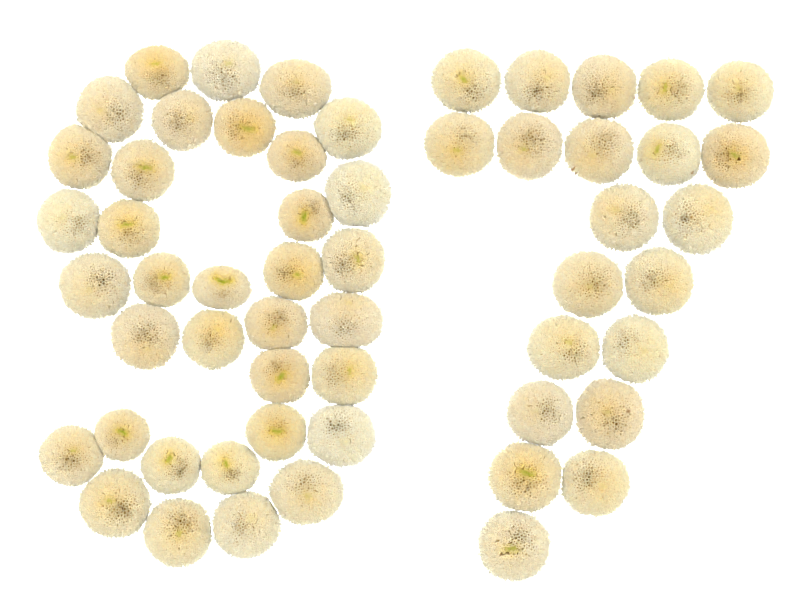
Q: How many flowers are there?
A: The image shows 56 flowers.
